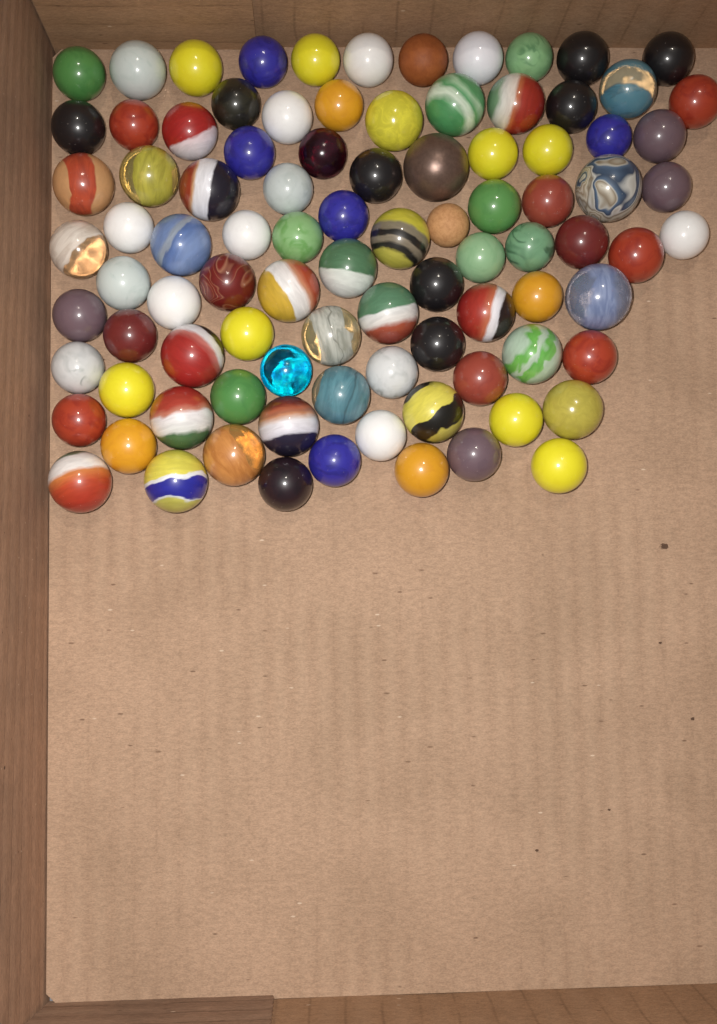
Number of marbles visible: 93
